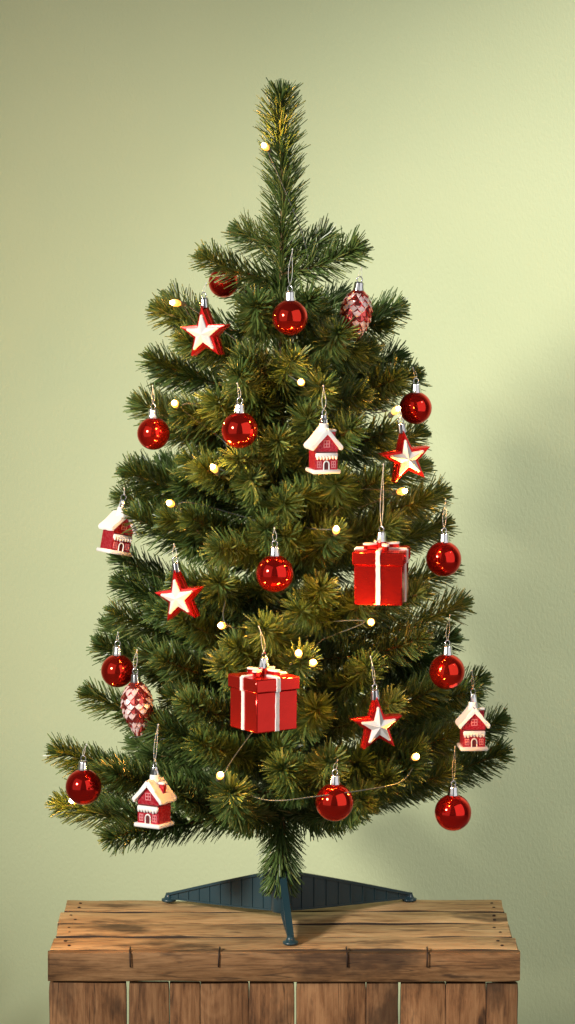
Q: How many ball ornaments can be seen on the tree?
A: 12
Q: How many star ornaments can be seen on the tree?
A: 4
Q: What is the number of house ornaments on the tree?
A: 4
